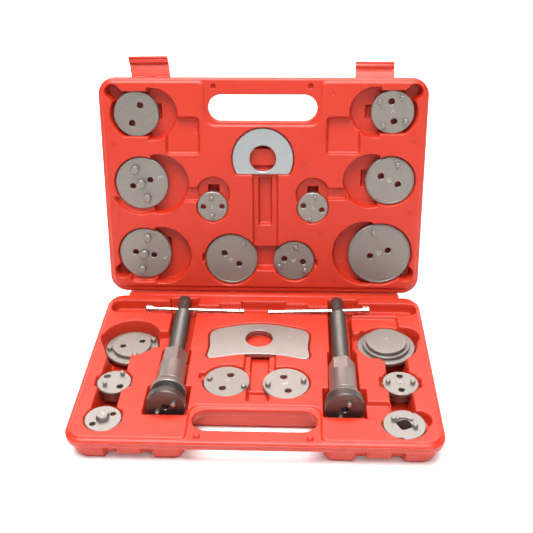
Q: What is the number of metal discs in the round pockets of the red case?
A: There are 18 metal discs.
